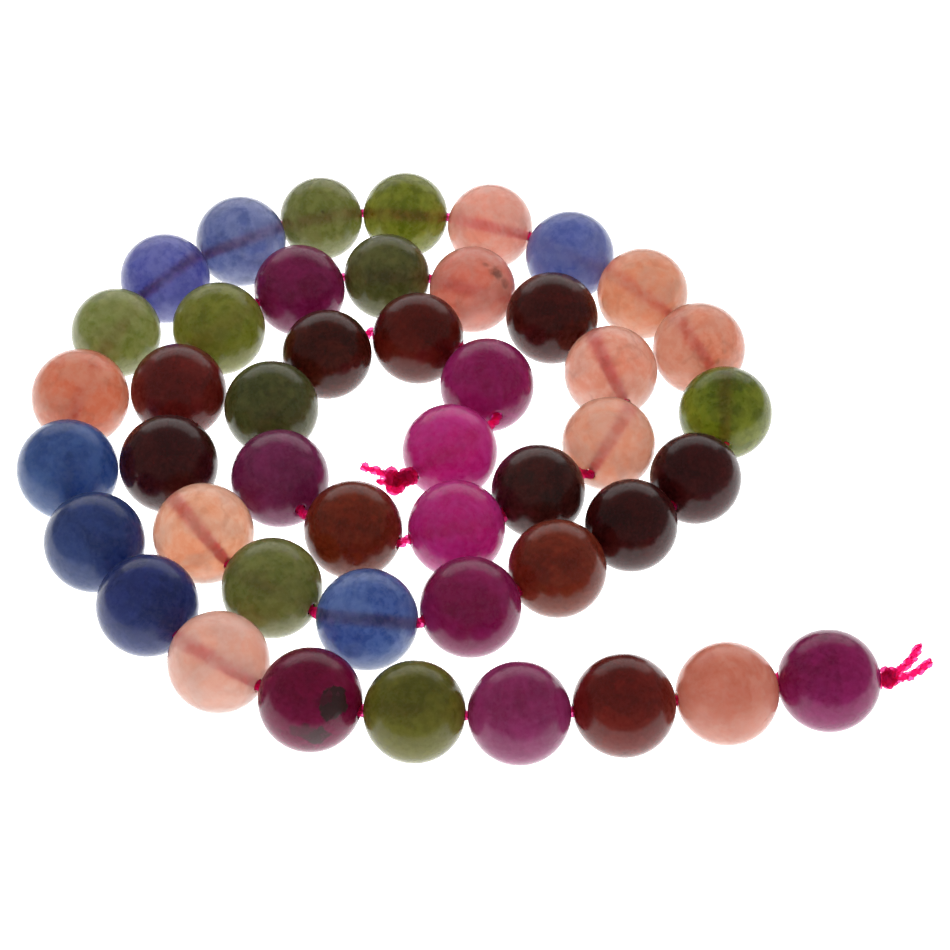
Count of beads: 46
